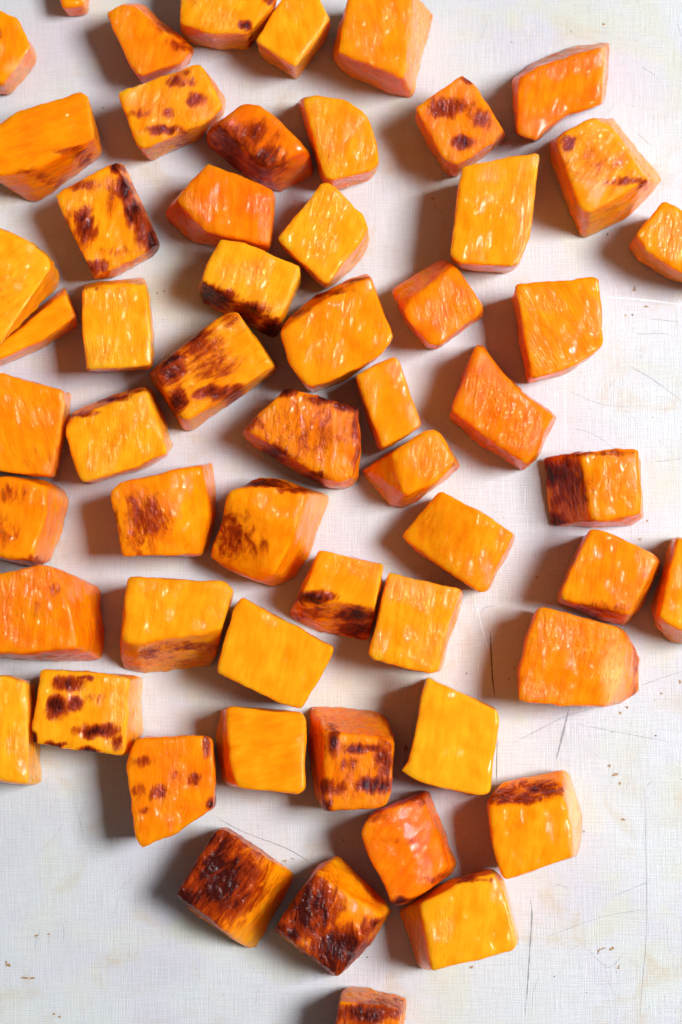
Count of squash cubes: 57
